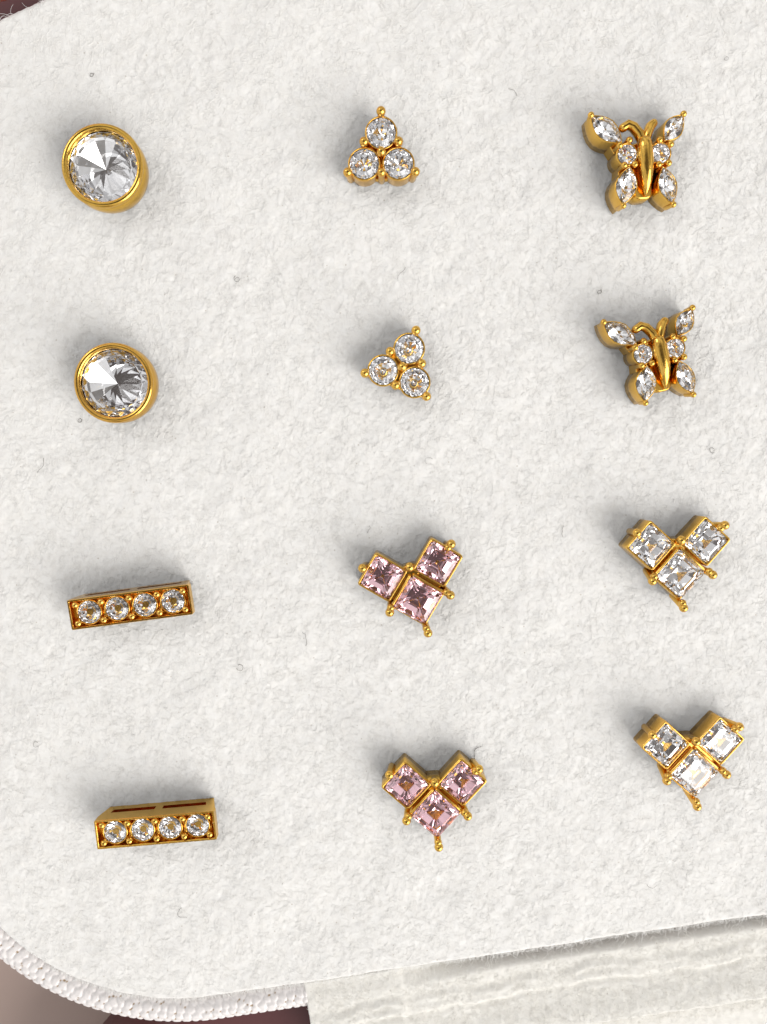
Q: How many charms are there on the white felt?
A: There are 12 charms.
